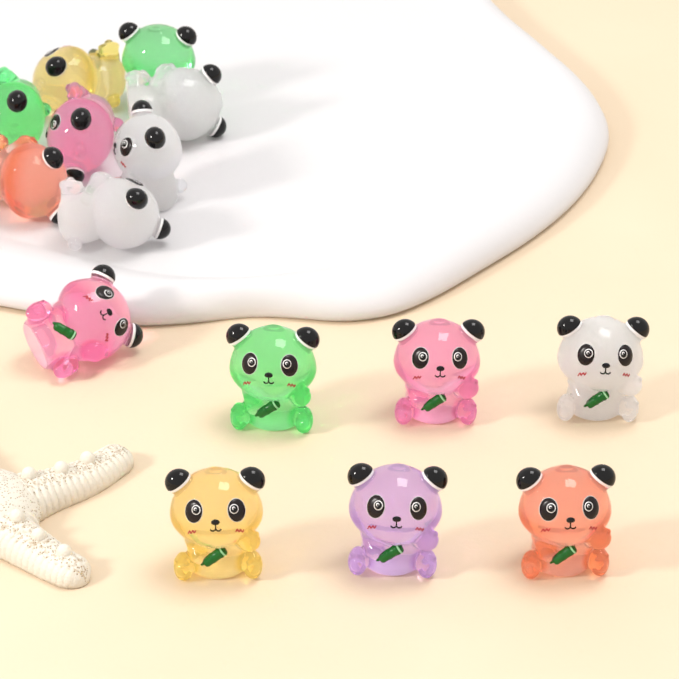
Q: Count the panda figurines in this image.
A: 15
